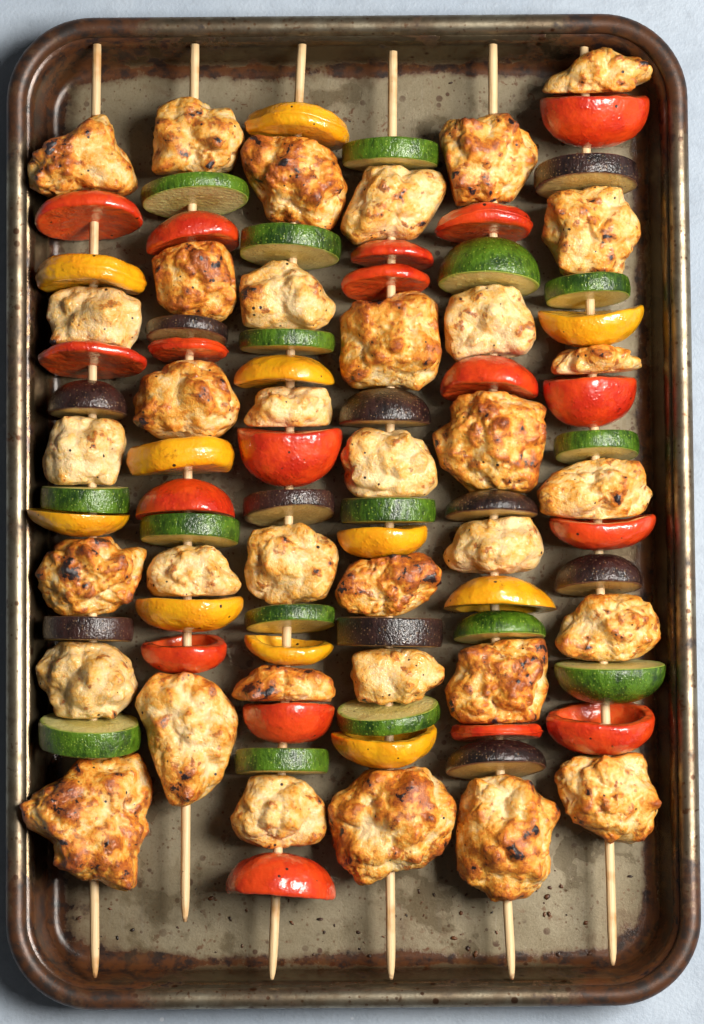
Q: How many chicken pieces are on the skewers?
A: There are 35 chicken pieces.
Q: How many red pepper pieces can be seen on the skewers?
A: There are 18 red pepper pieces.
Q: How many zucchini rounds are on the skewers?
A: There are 16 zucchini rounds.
